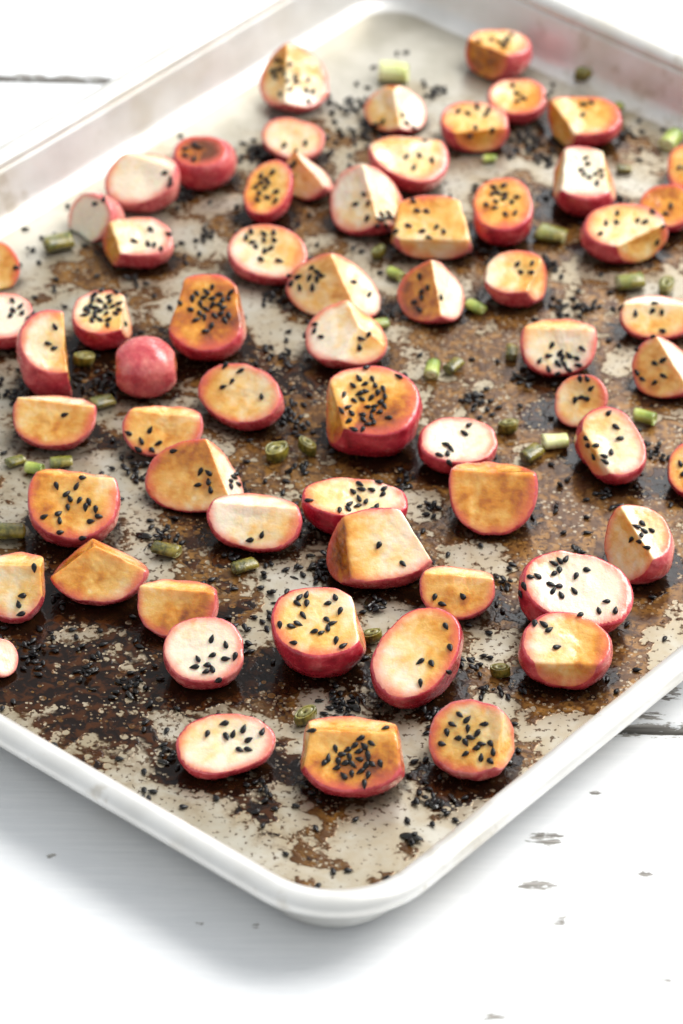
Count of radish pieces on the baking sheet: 63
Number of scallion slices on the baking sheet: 34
